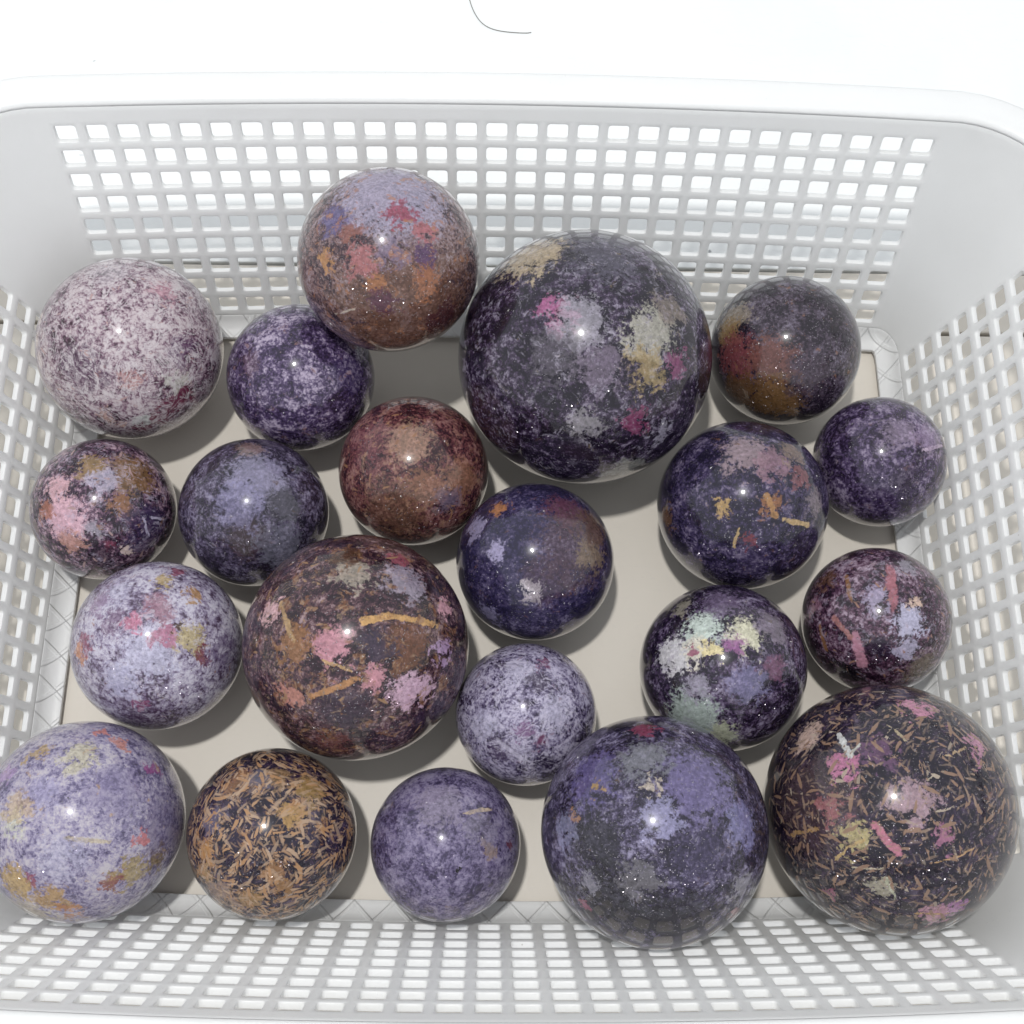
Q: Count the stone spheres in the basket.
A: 21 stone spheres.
